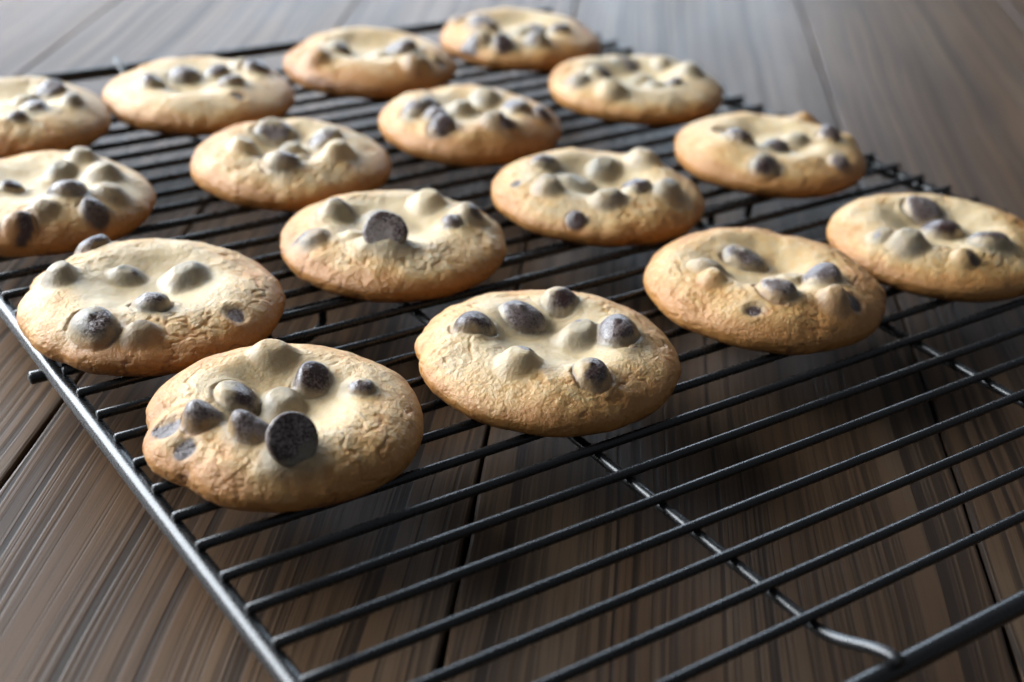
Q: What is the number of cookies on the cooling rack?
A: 16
